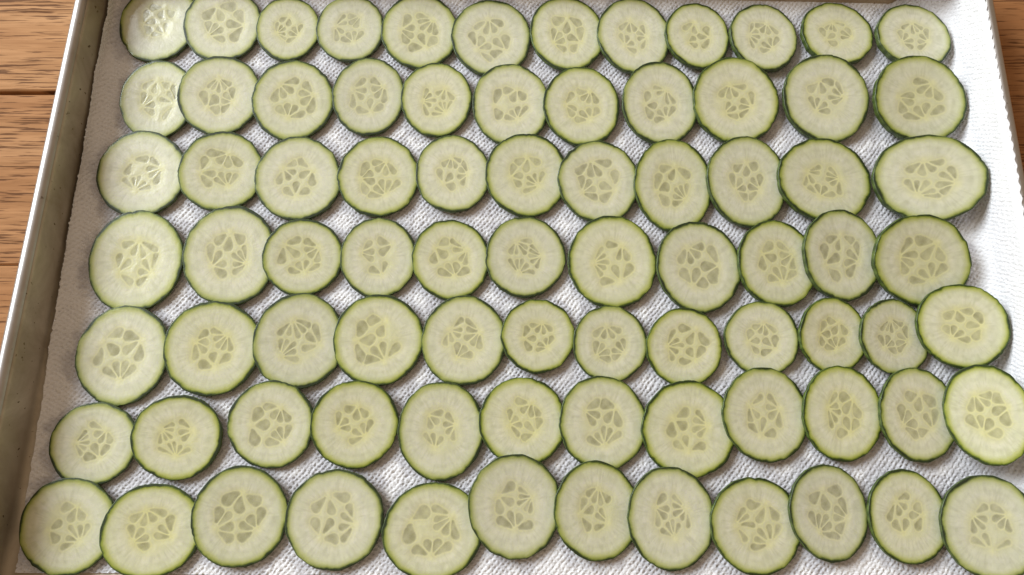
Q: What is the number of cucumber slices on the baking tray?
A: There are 81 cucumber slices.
